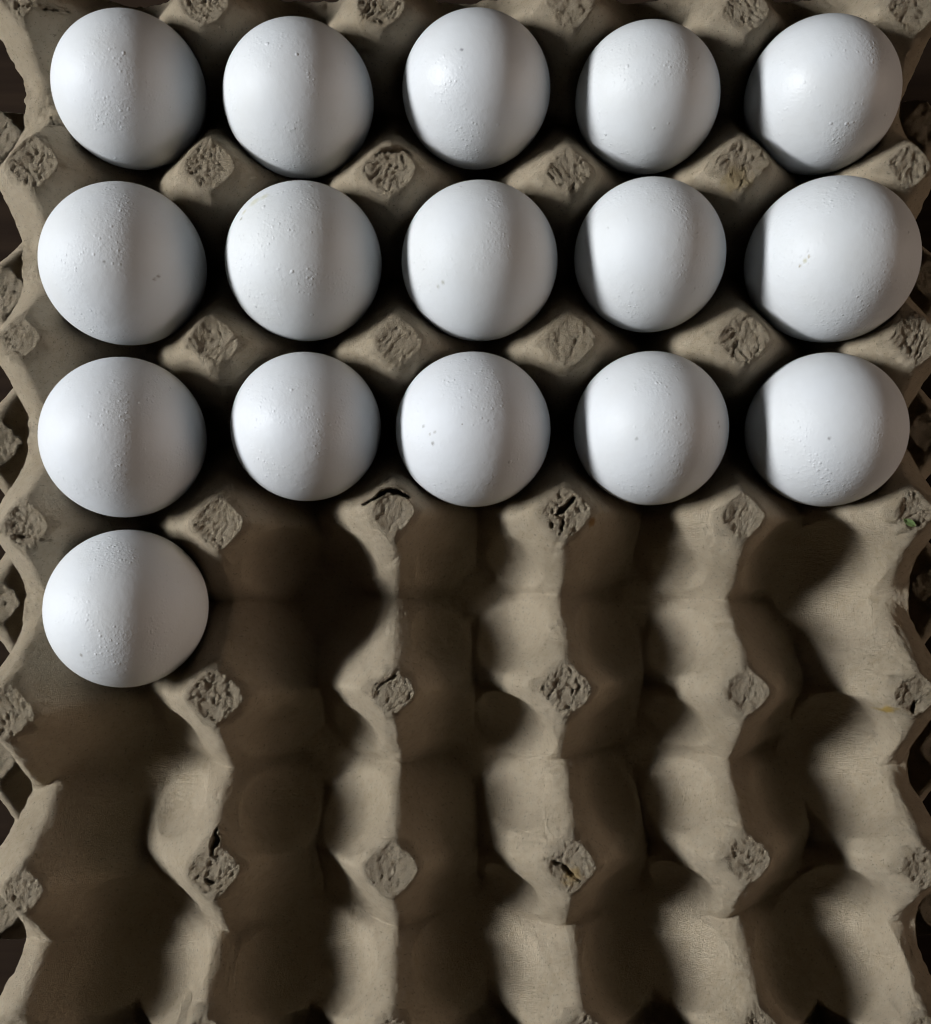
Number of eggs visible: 16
